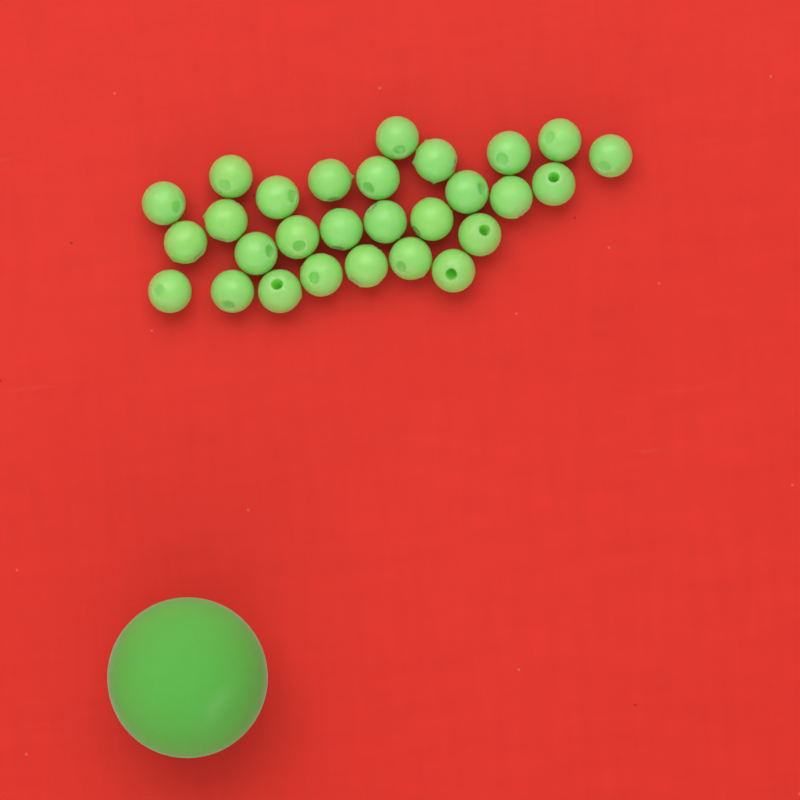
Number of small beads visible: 28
